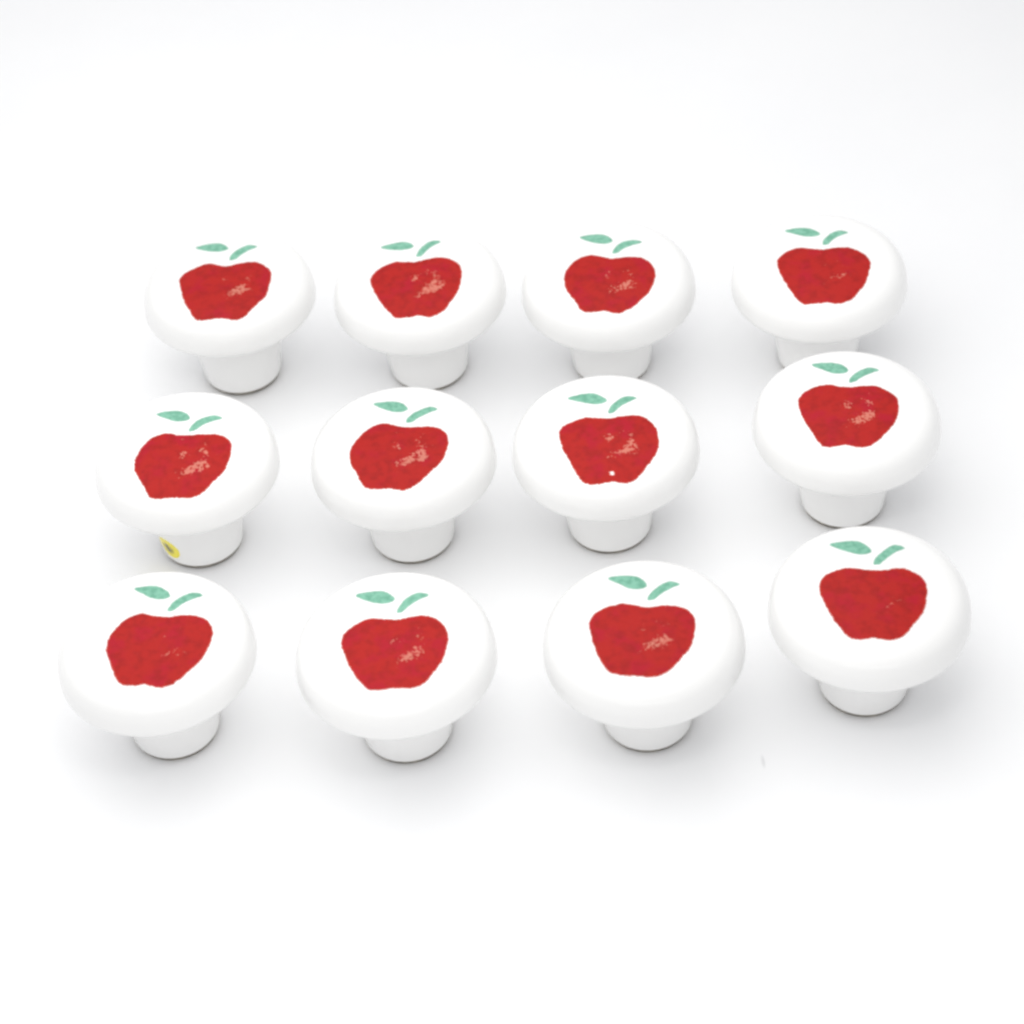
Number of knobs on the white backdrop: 12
